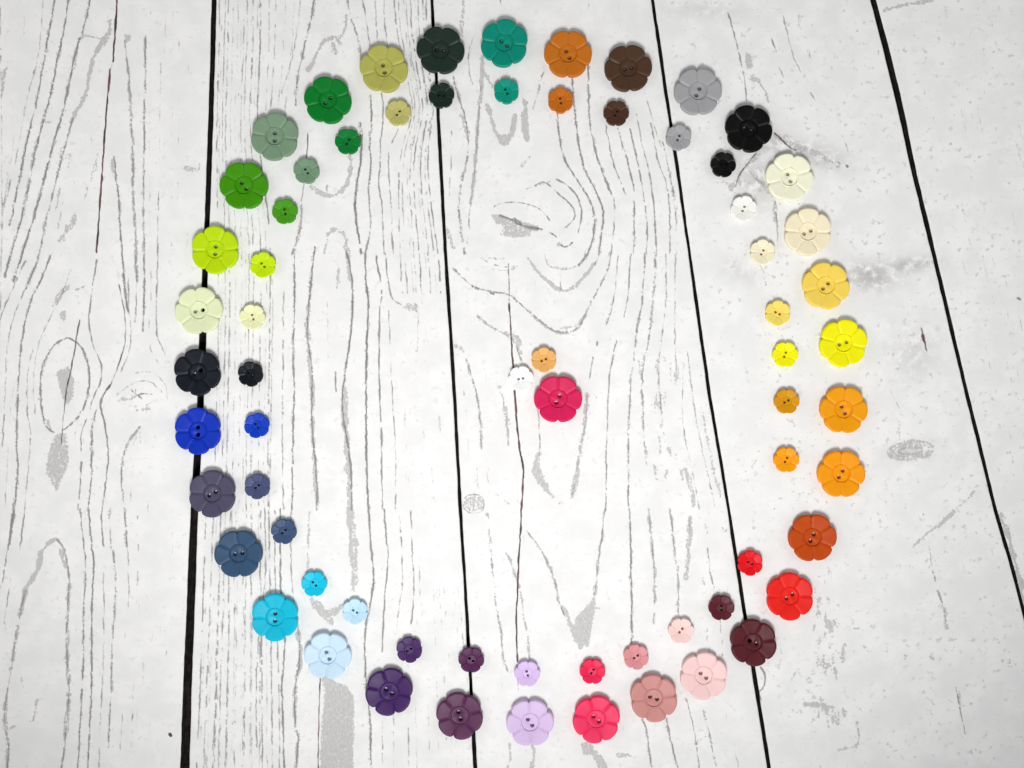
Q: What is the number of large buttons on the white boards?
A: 34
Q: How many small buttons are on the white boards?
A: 34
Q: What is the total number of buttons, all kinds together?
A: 68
